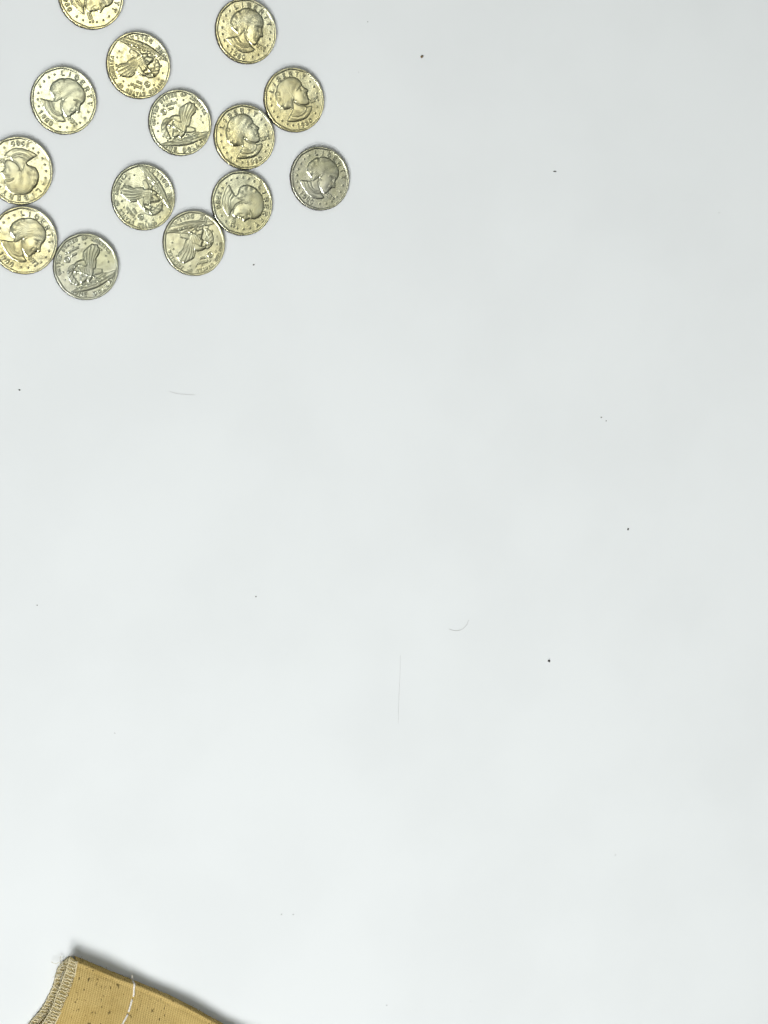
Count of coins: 14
